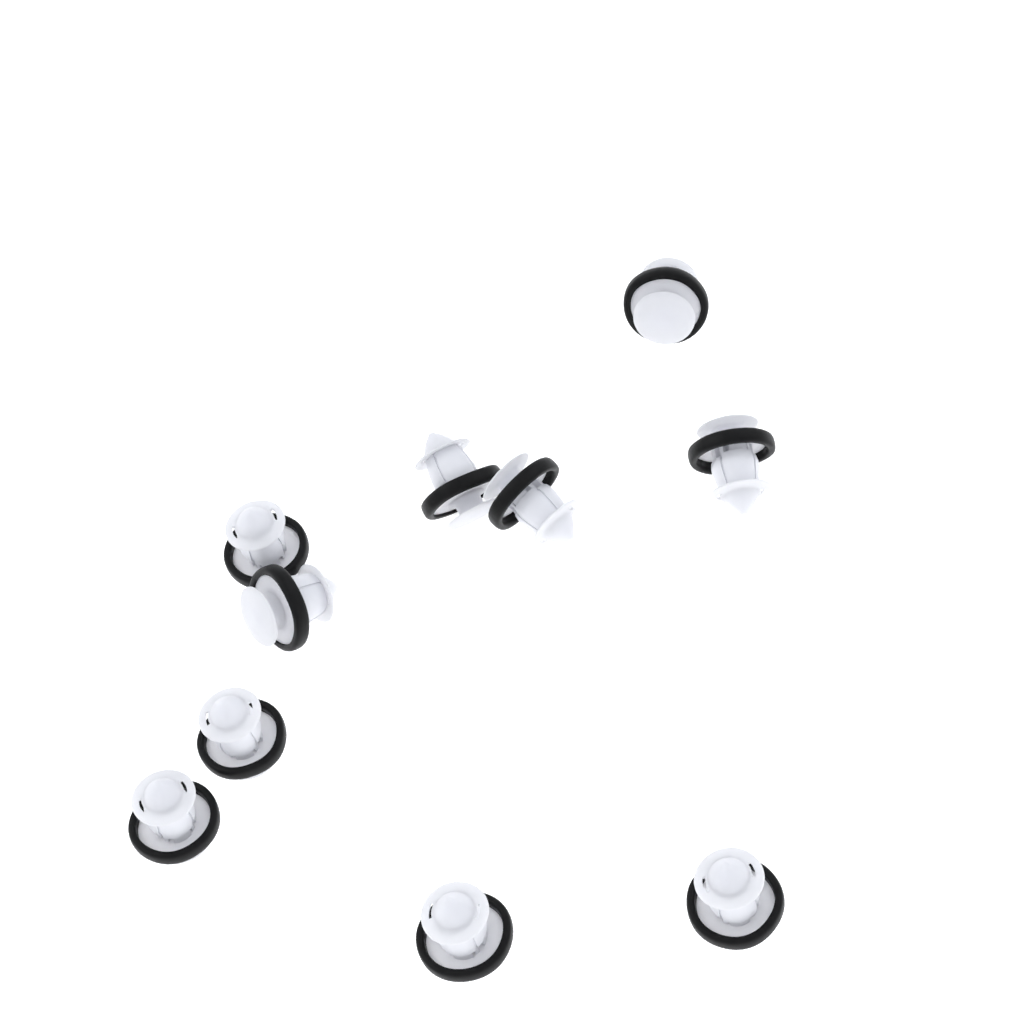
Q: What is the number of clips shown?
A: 10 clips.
